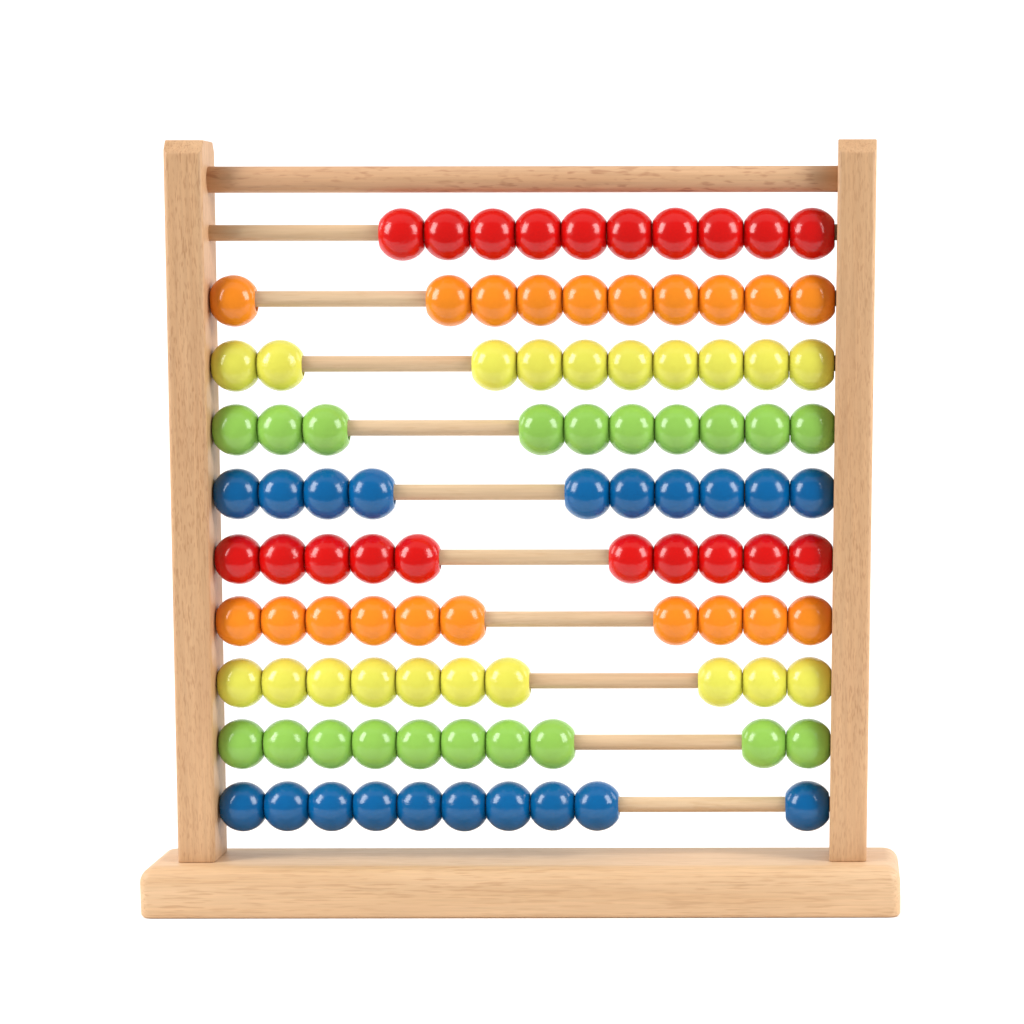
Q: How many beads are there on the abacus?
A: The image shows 100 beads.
